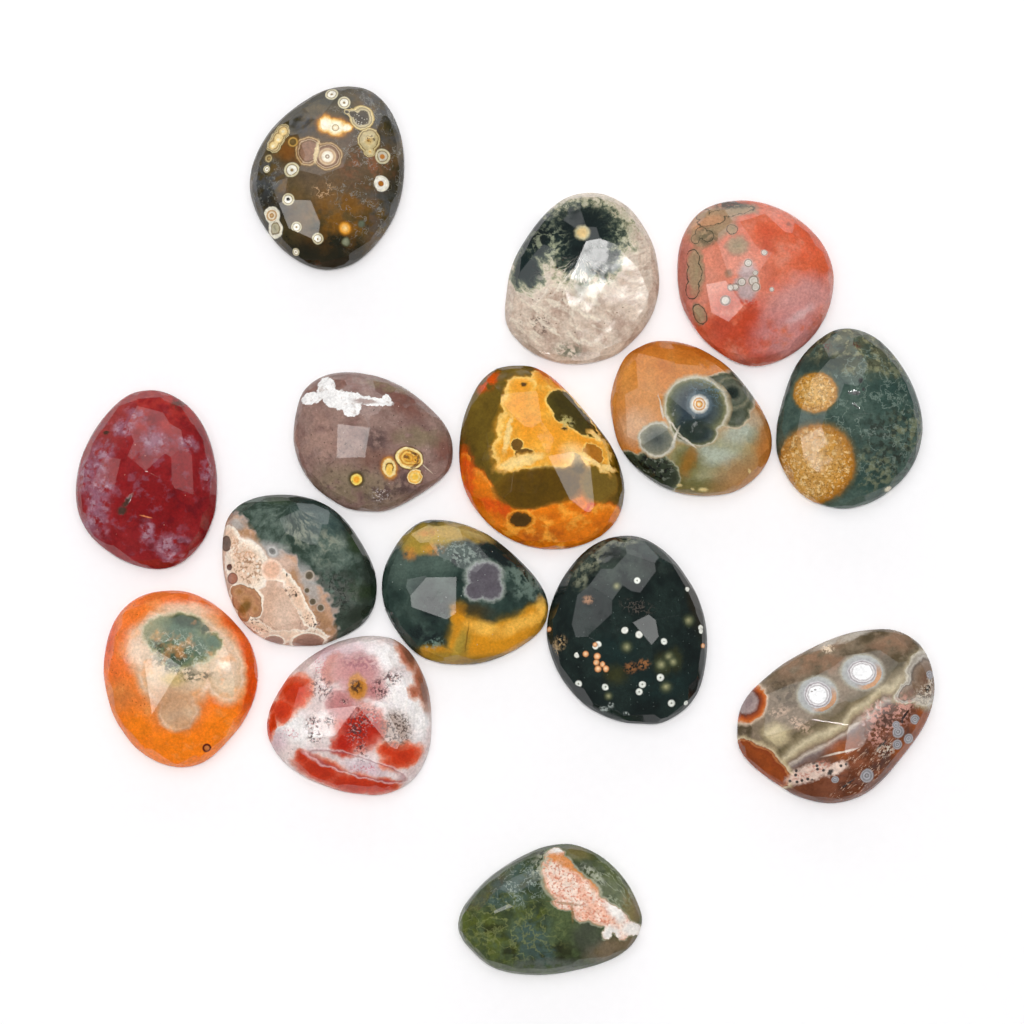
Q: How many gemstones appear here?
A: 15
